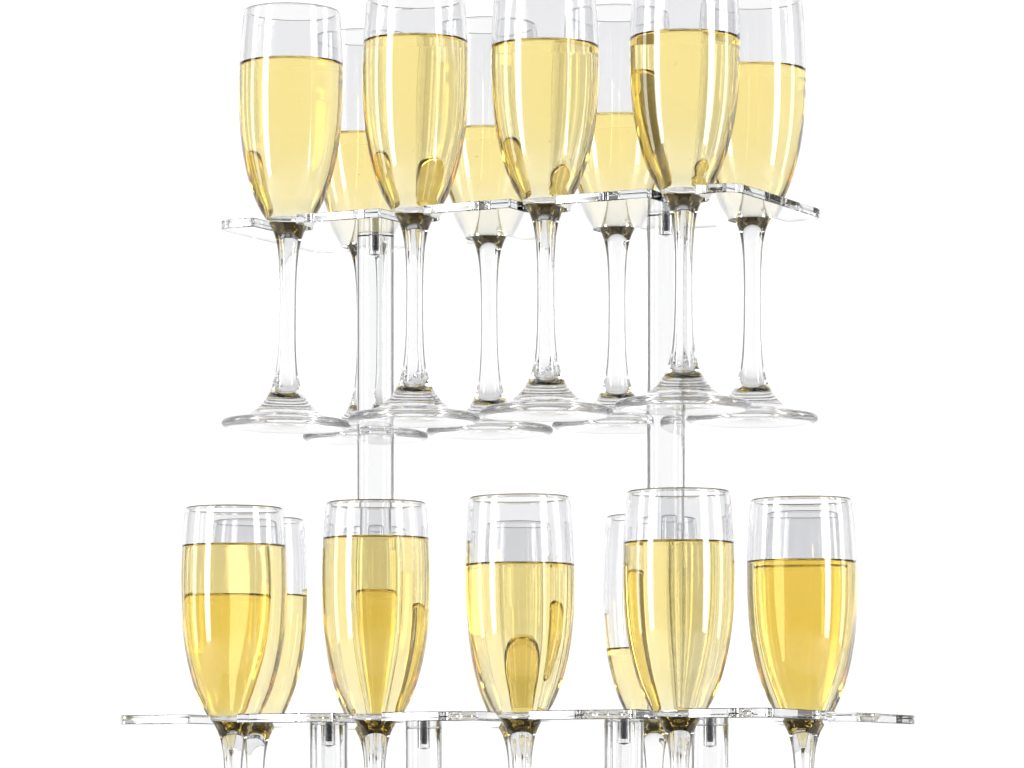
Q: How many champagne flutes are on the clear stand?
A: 18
